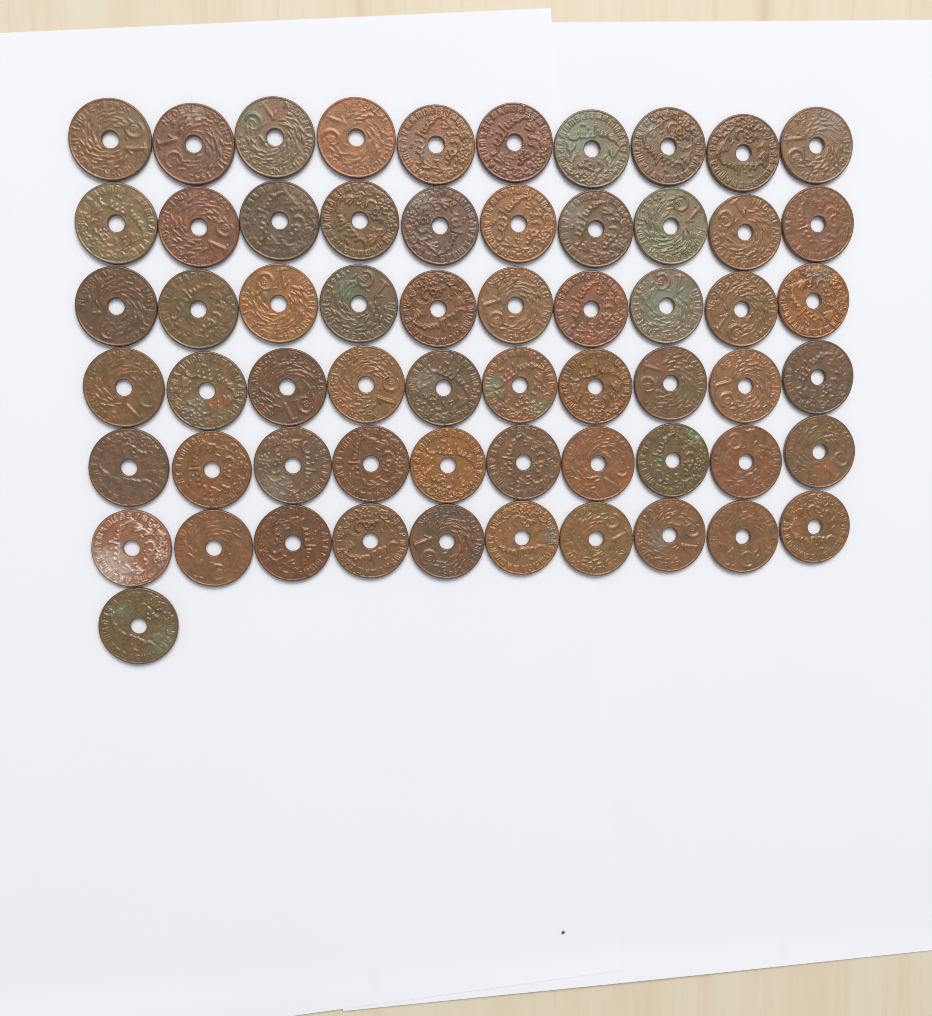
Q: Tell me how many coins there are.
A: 61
